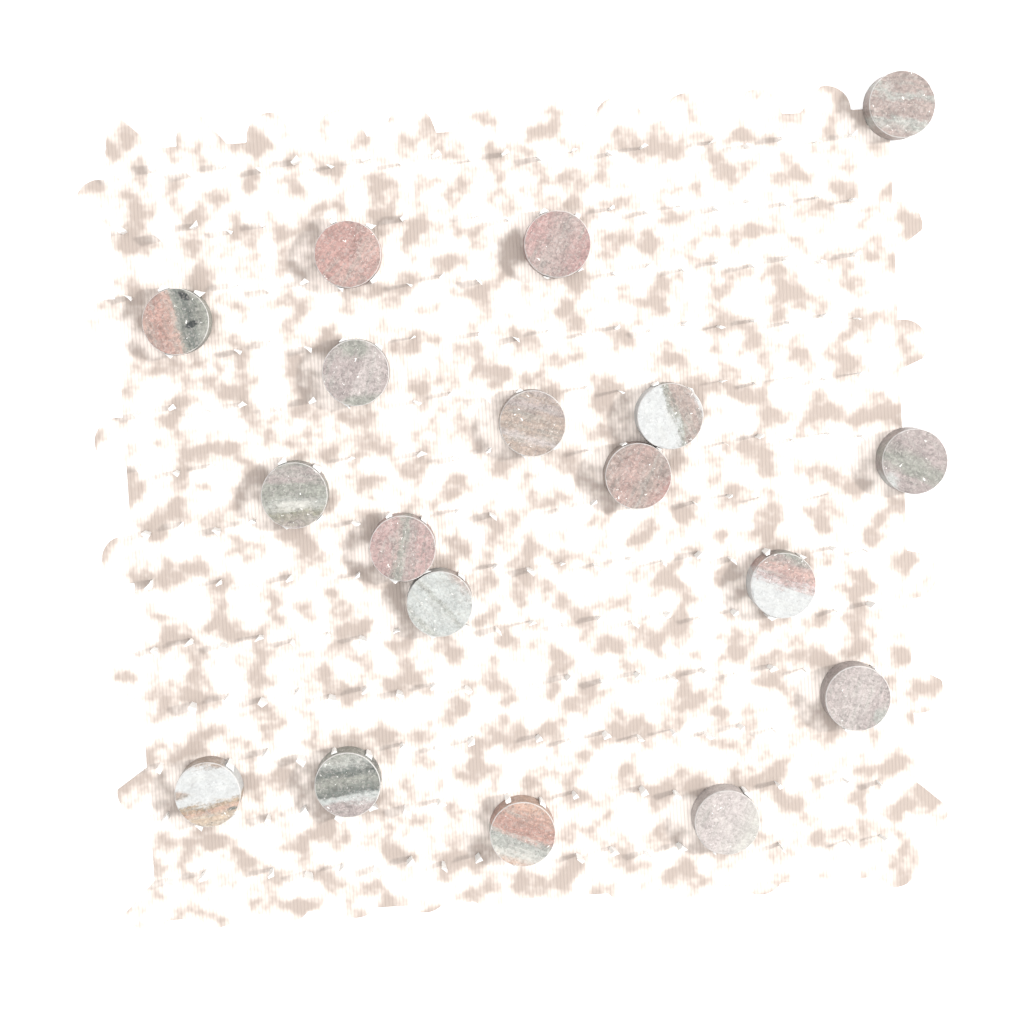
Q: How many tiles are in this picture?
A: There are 18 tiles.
